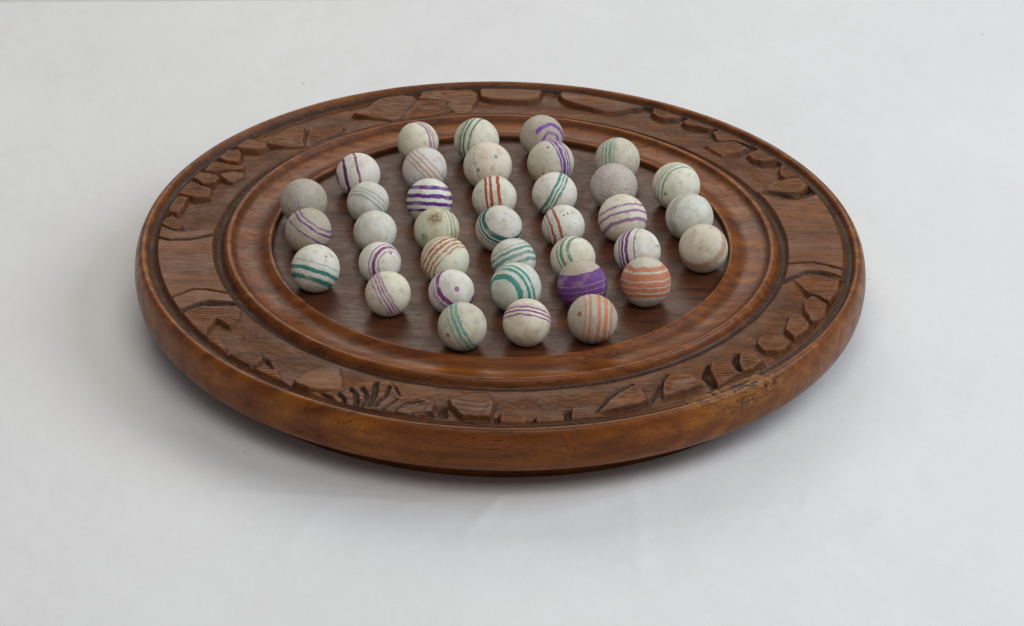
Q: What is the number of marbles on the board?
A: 37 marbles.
